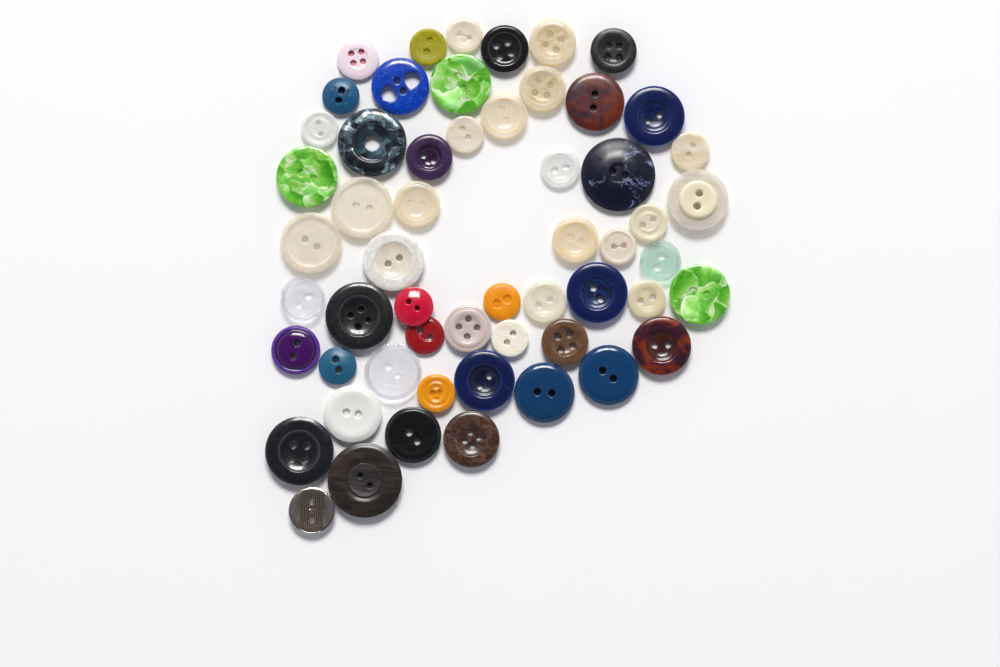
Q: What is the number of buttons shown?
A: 56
